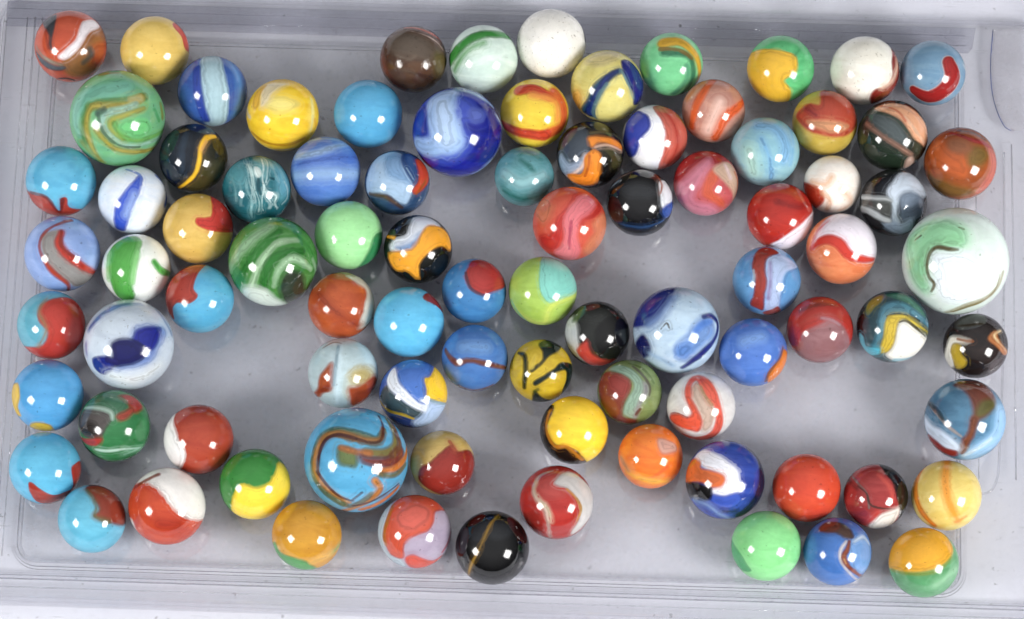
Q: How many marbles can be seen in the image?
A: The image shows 87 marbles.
